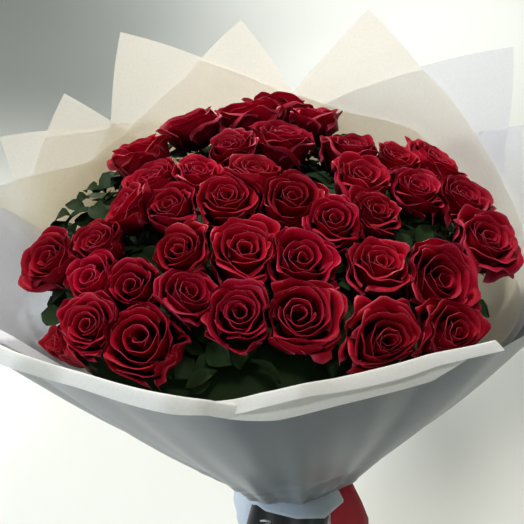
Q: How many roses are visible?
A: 40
